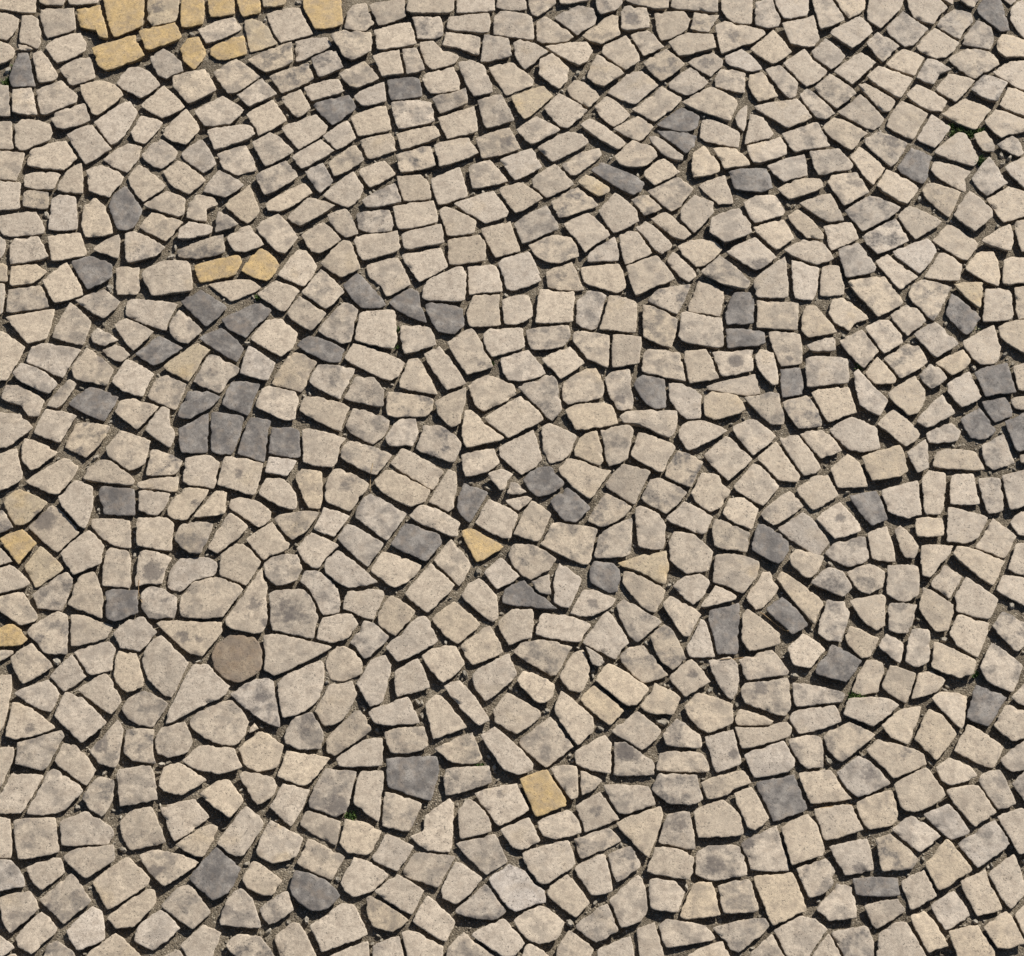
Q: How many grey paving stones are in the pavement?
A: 54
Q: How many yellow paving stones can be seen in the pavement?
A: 16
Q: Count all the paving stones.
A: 70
